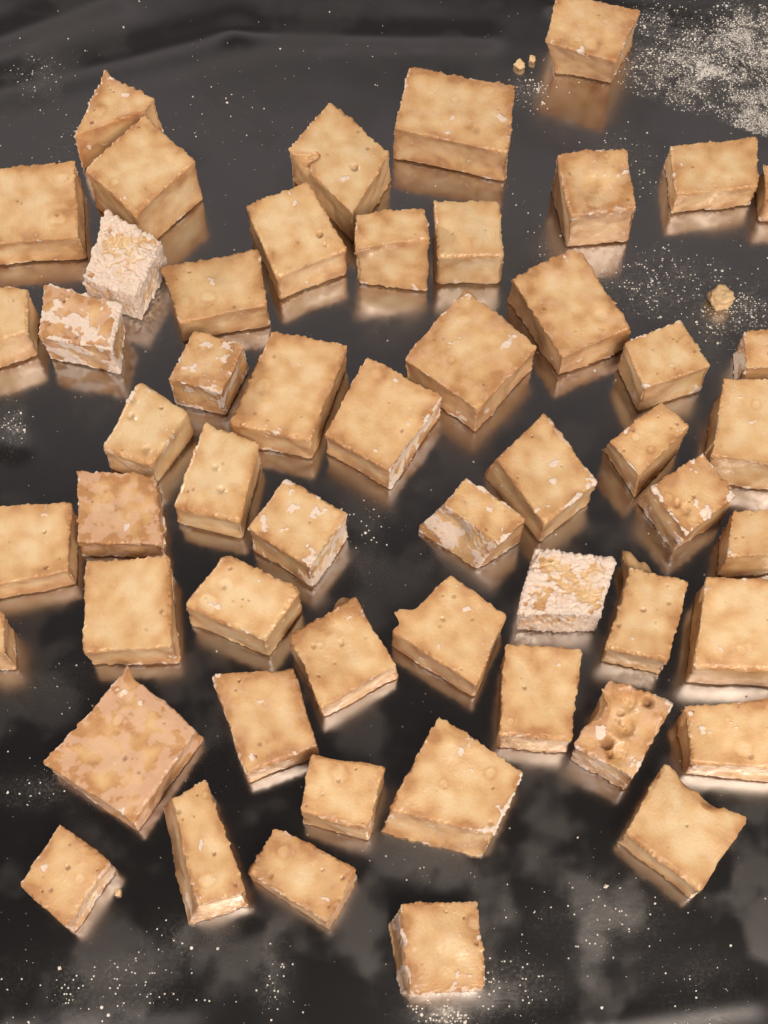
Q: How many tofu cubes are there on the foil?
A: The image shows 54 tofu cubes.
